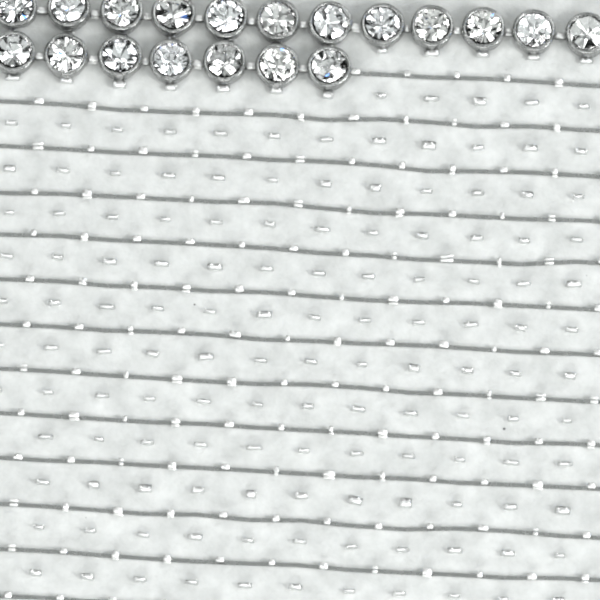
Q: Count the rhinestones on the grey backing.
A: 19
